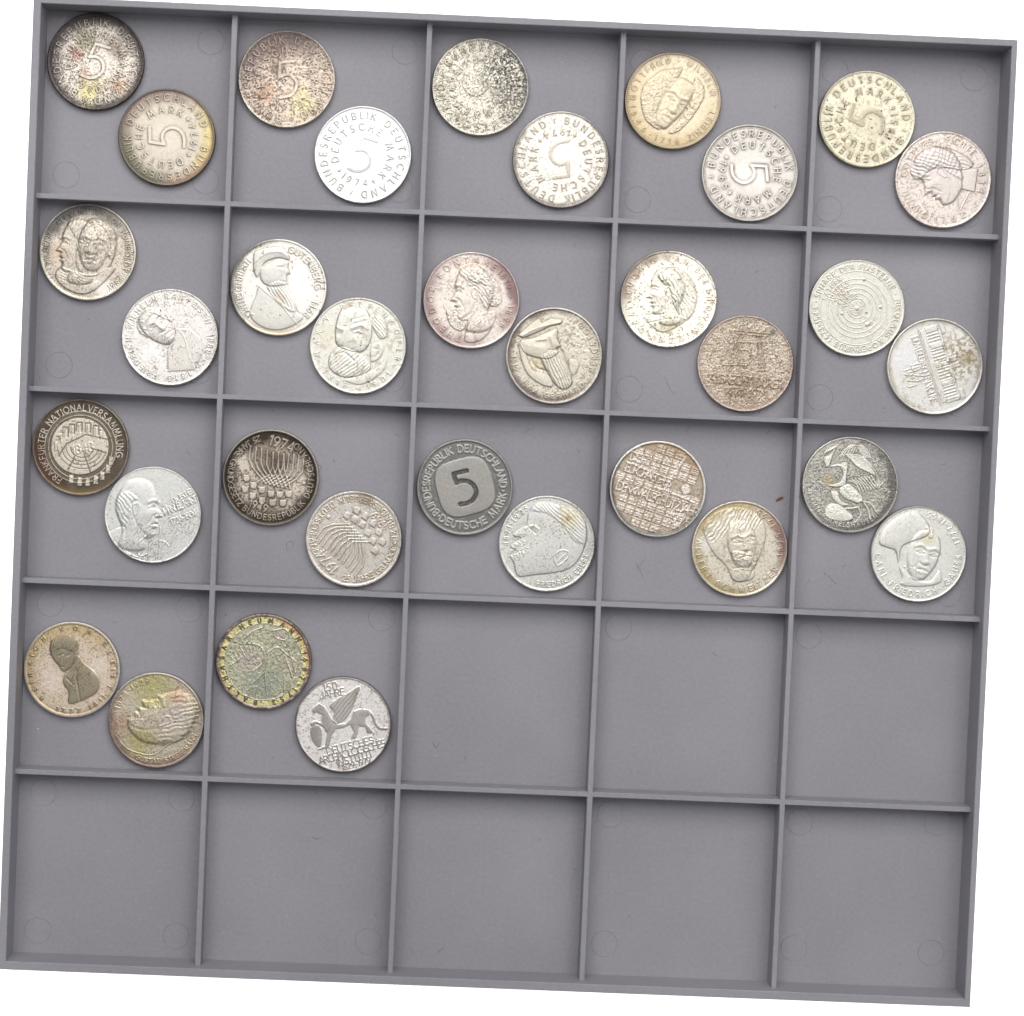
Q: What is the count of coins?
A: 34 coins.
